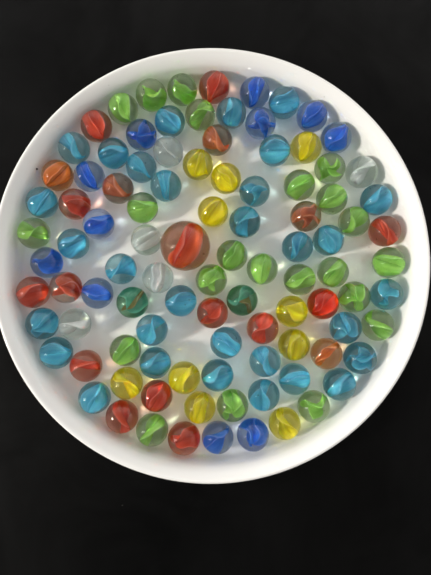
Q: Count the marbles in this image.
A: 100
